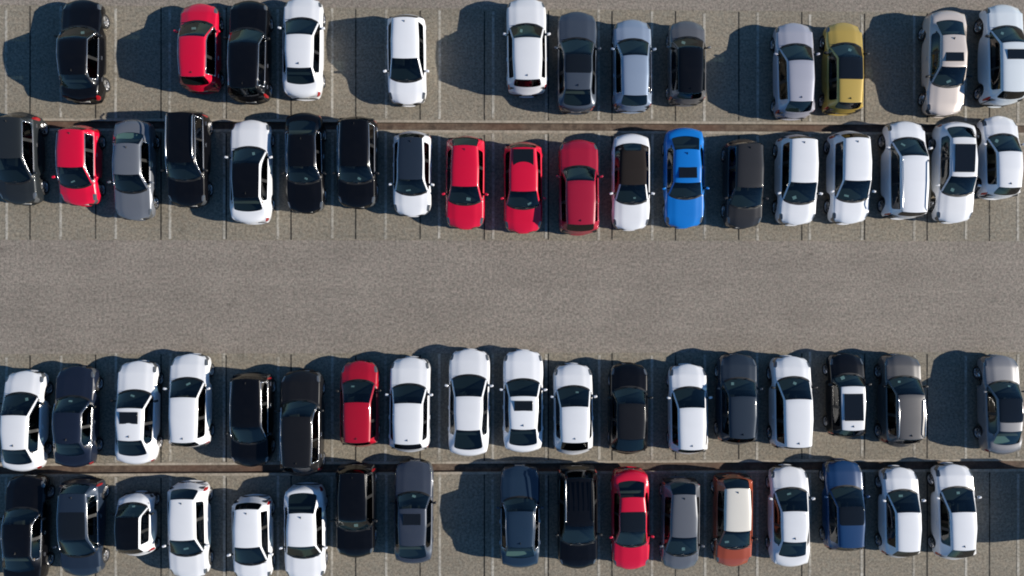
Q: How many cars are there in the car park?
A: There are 67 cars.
